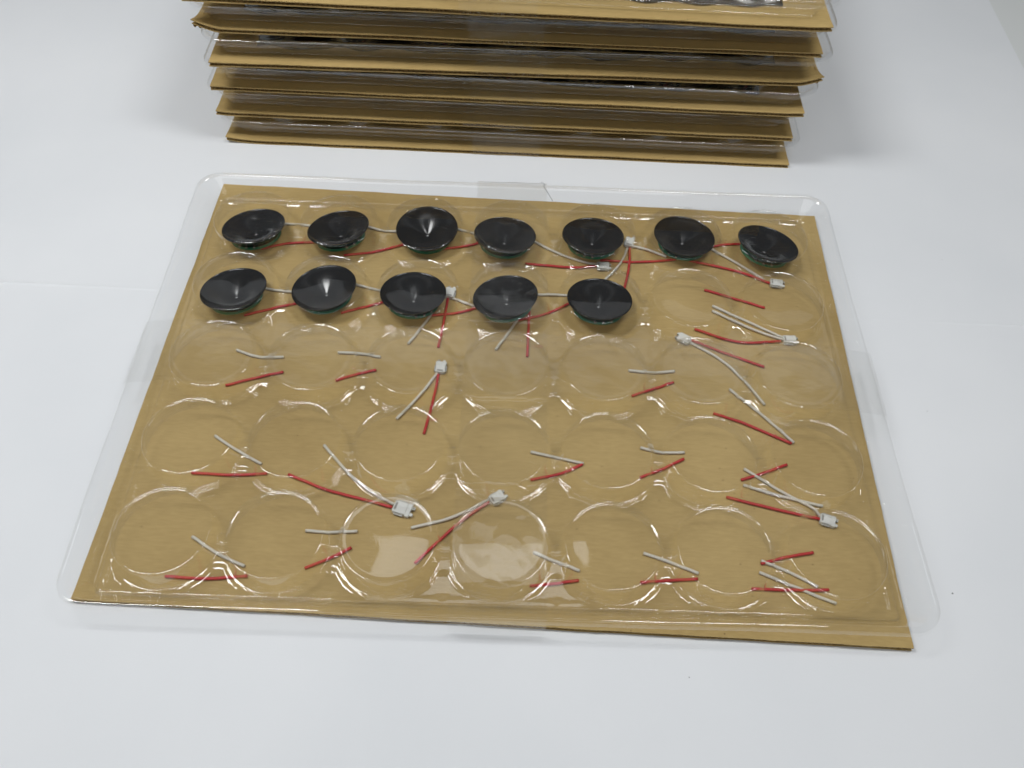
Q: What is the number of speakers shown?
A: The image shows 12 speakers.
